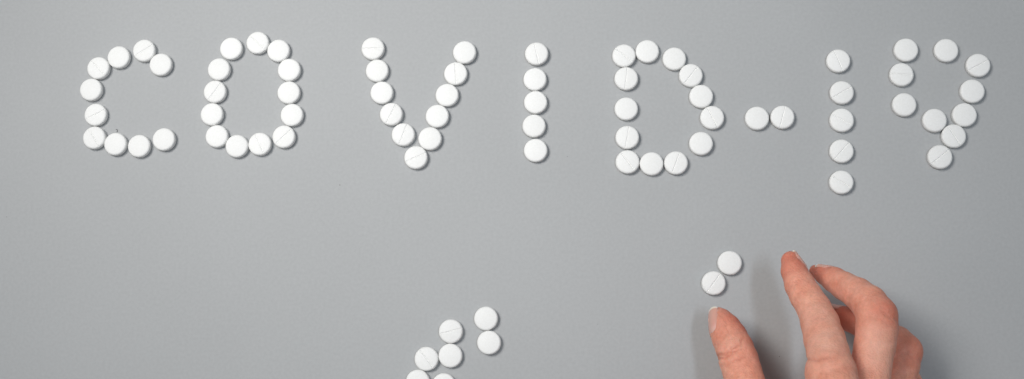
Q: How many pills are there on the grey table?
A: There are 78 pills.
